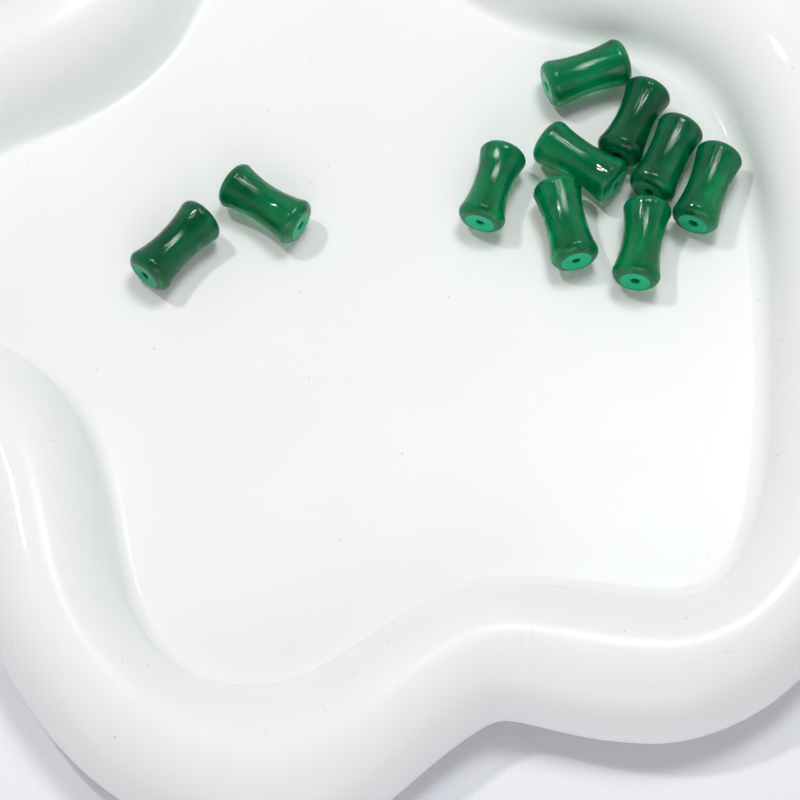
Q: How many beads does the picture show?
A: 10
